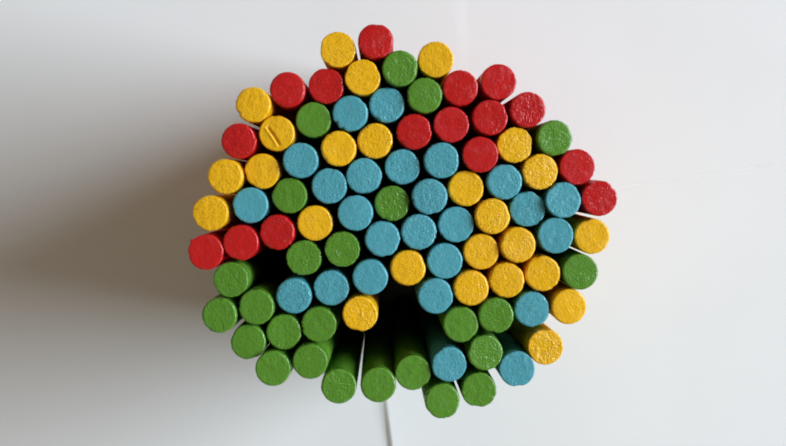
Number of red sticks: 16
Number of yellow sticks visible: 25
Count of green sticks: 25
